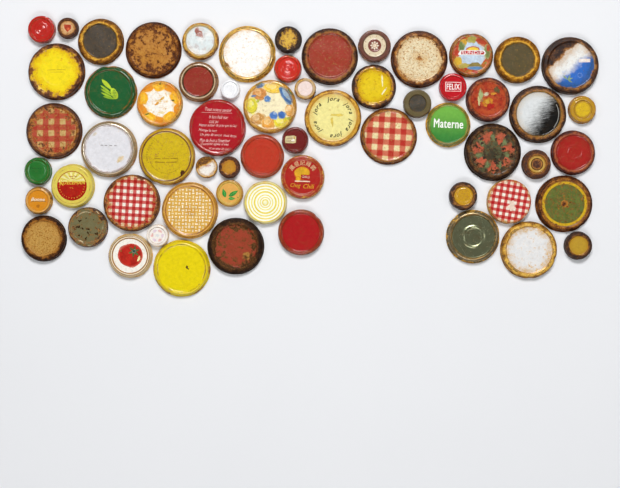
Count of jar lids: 62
